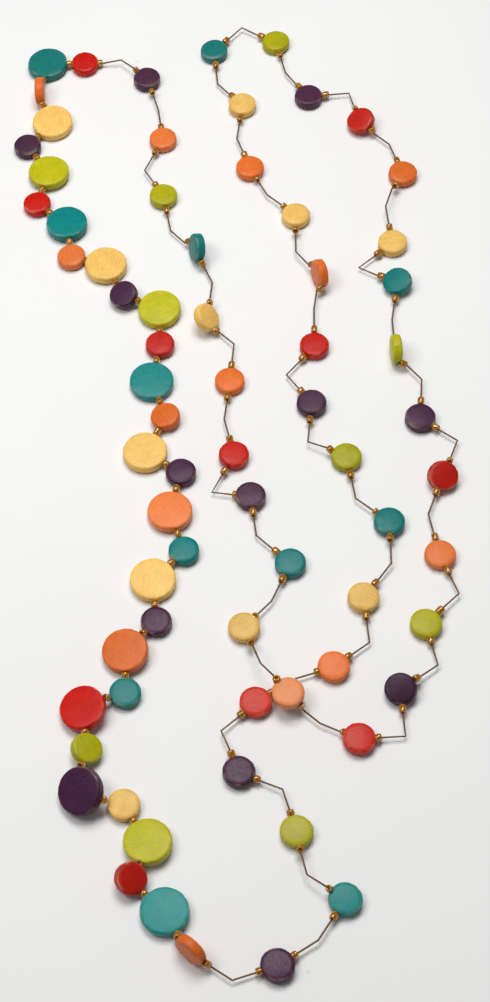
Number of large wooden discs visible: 15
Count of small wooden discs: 56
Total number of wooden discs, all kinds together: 71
